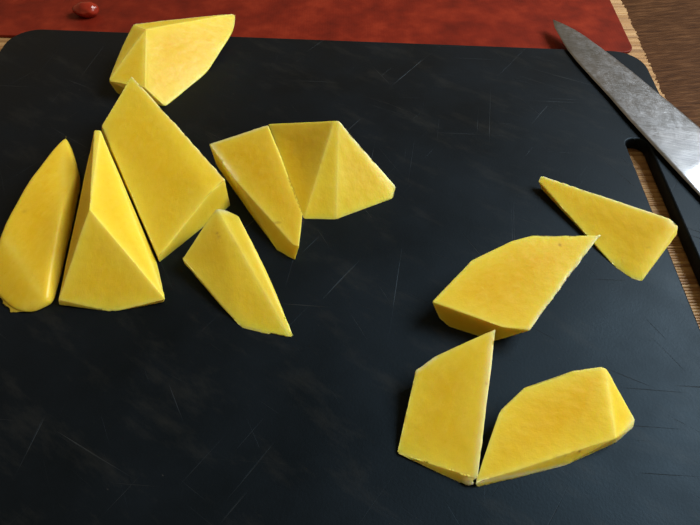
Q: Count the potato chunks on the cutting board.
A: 11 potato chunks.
